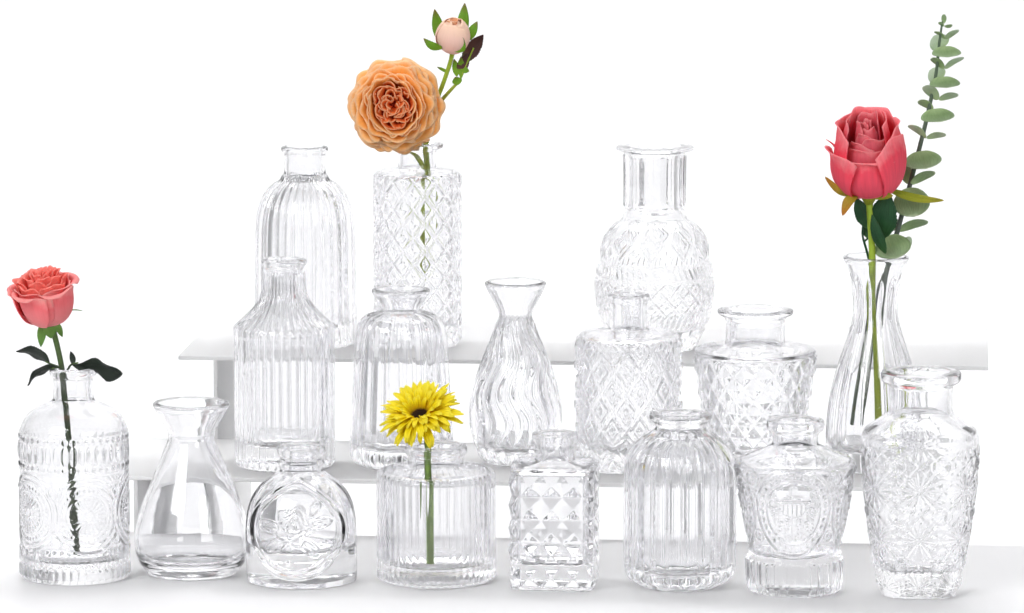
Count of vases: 17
